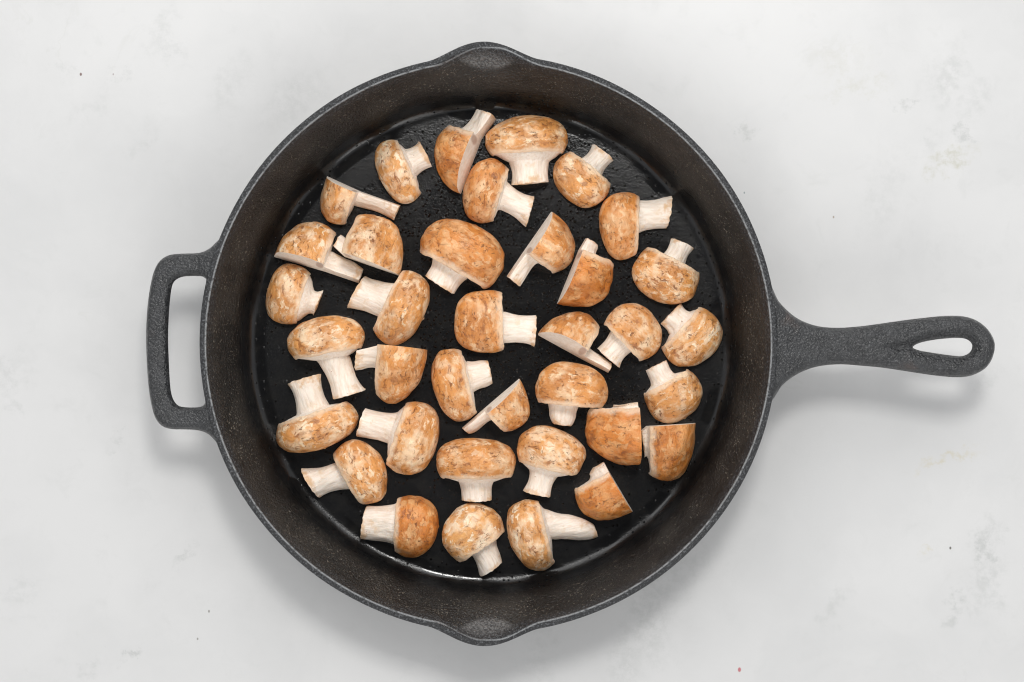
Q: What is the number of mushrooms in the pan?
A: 36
